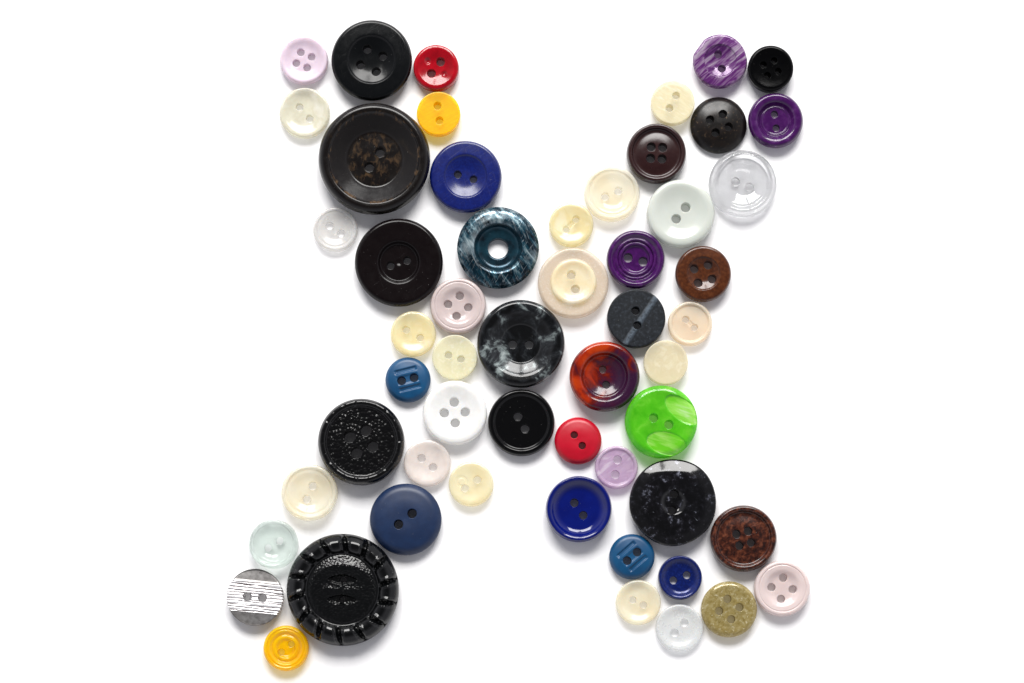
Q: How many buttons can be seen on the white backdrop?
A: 55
